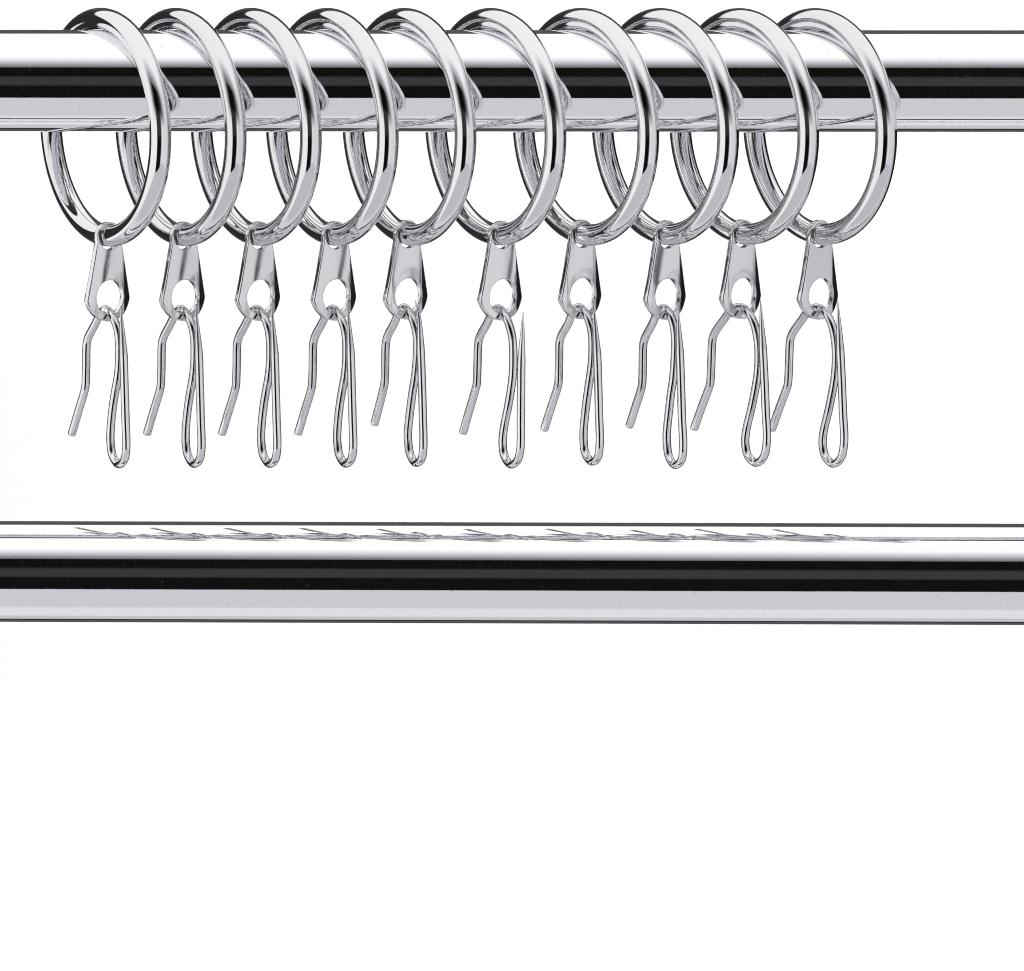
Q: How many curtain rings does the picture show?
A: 10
